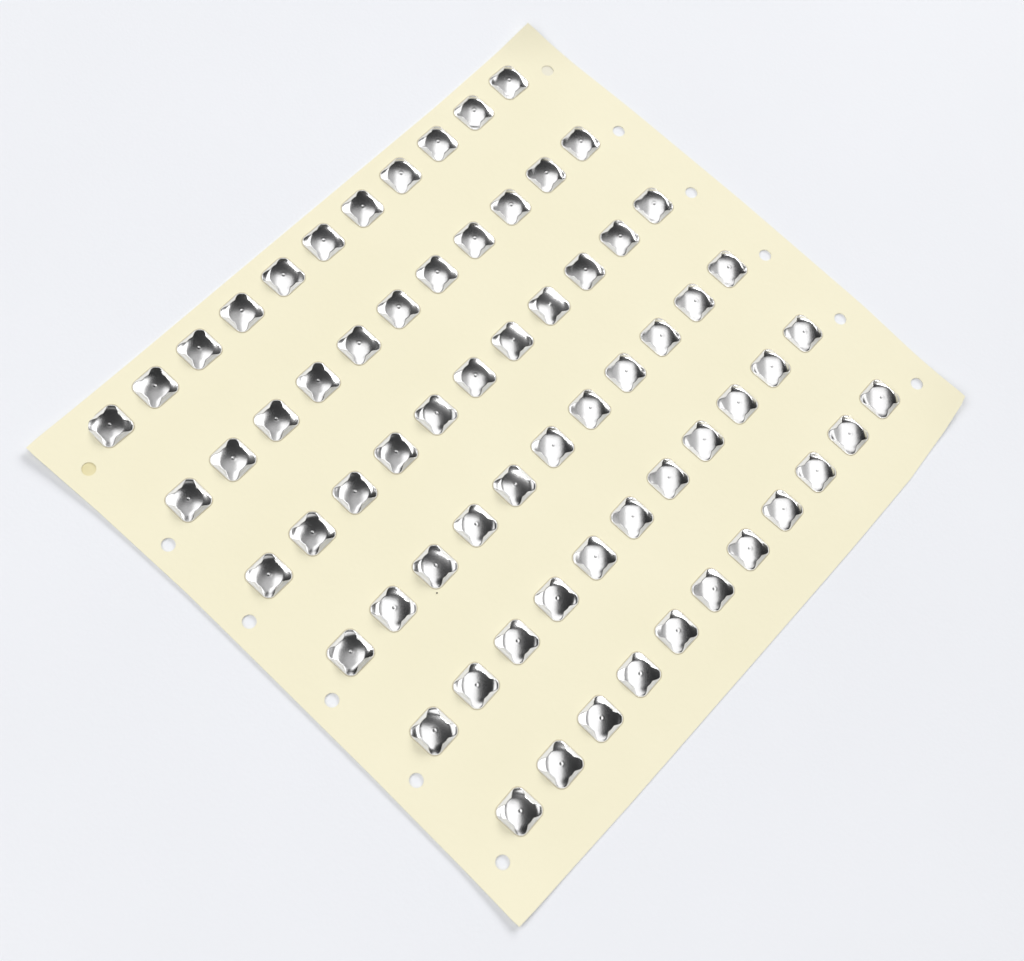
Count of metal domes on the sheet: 66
